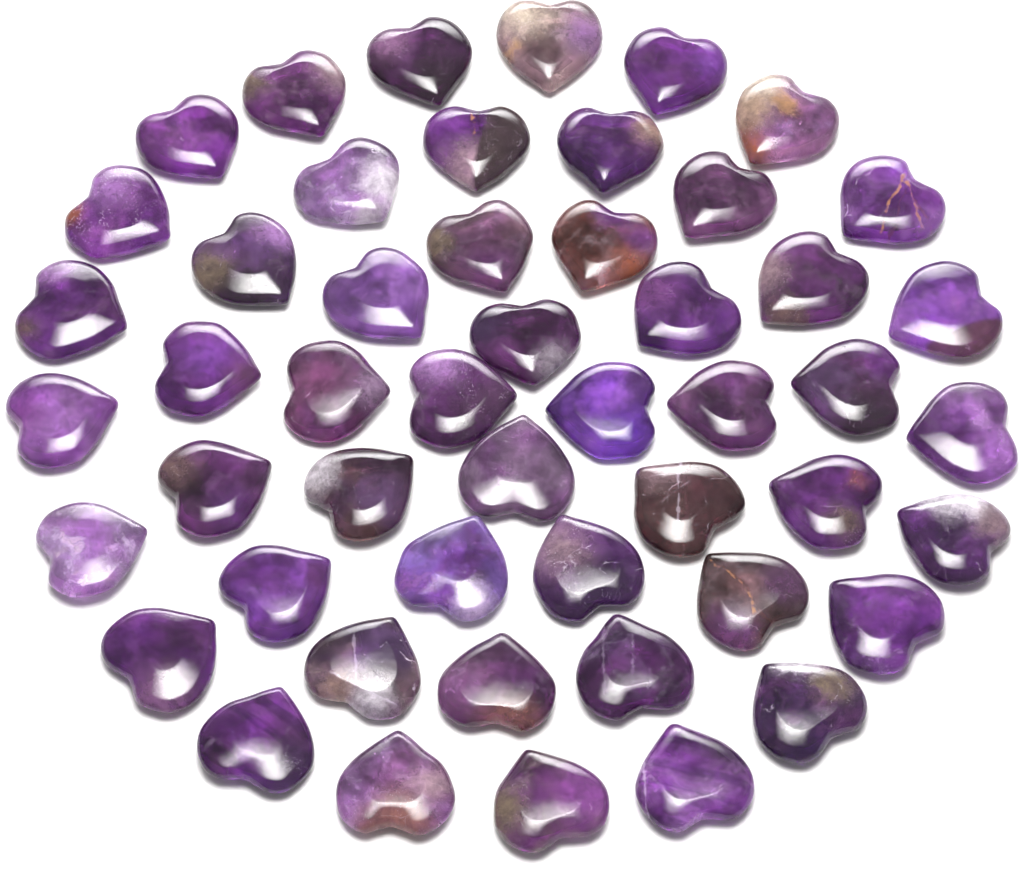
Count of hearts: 50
